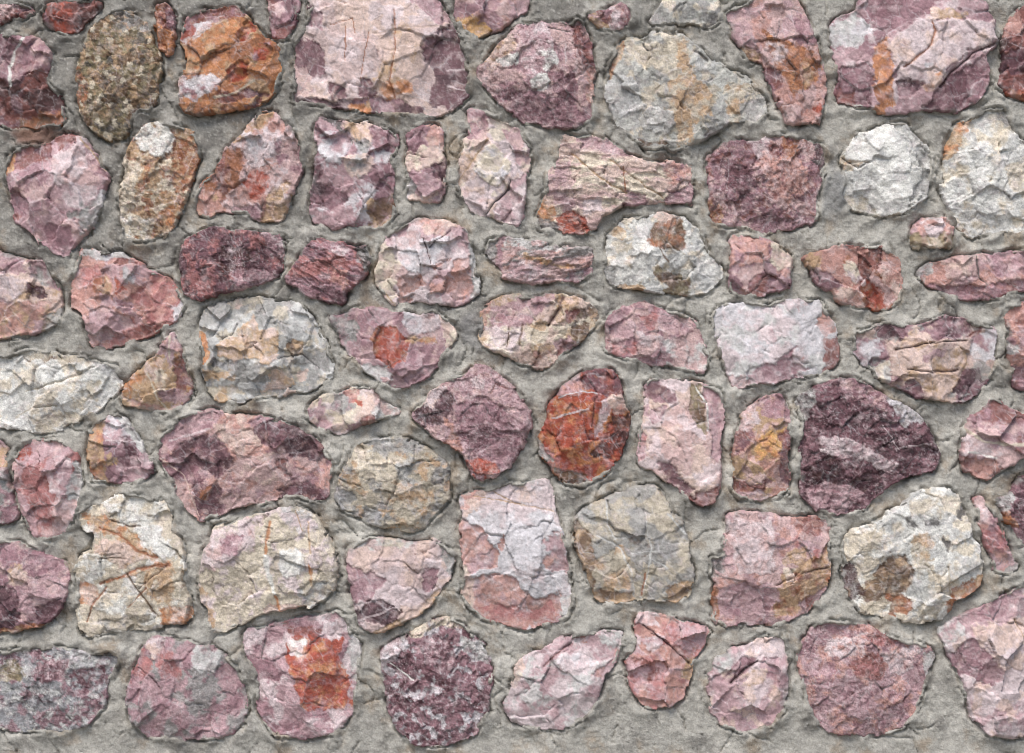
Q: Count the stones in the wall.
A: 77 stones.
